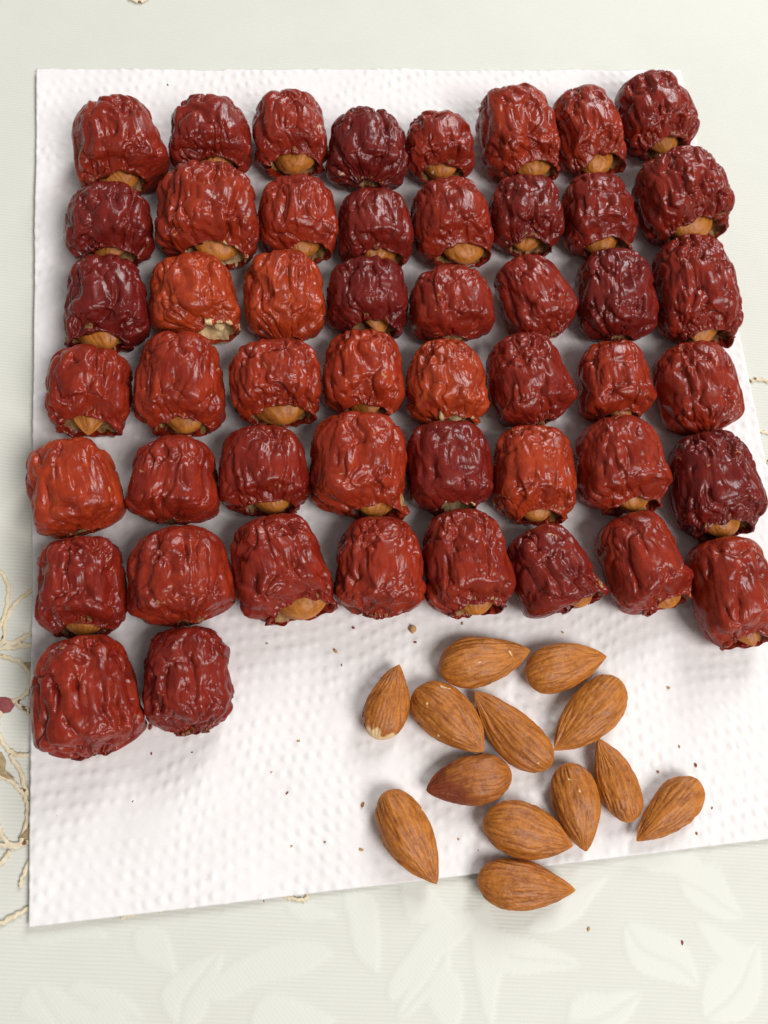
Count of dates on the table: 50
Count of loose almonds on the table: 13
